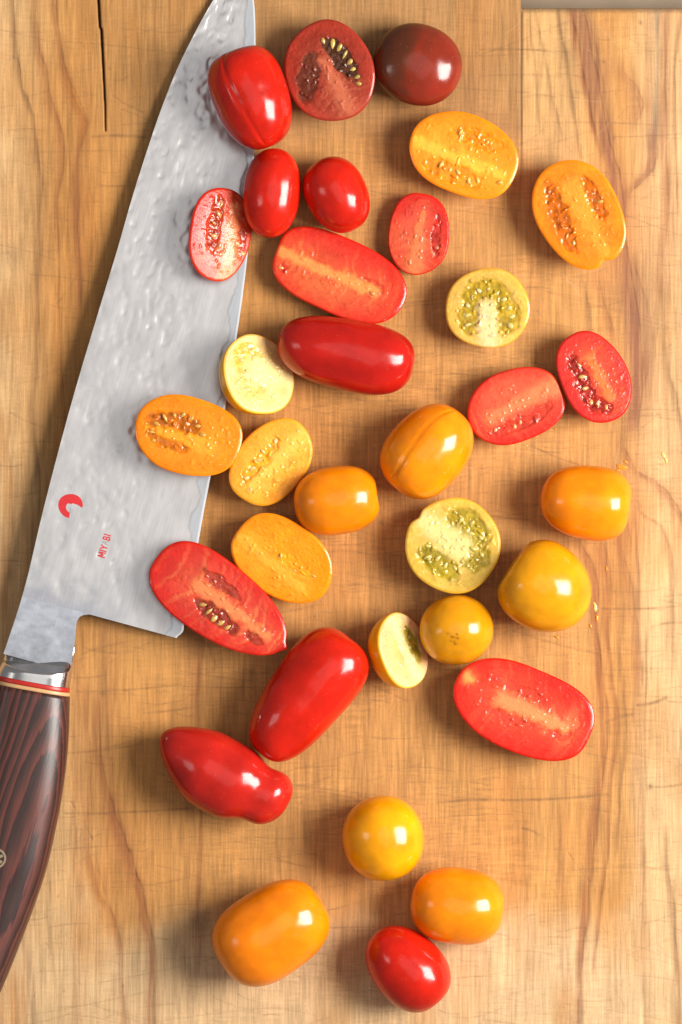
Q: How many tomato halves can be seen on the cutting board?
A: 17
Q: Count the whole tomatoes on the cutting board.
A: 16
